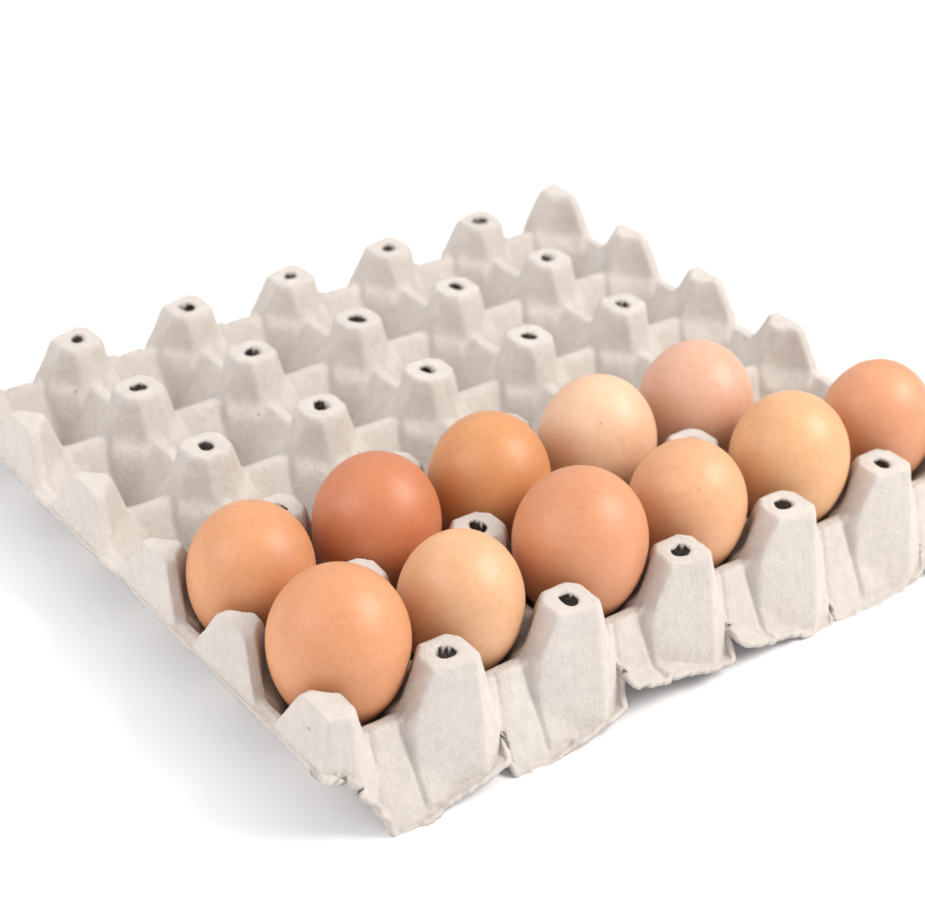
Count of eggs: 11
